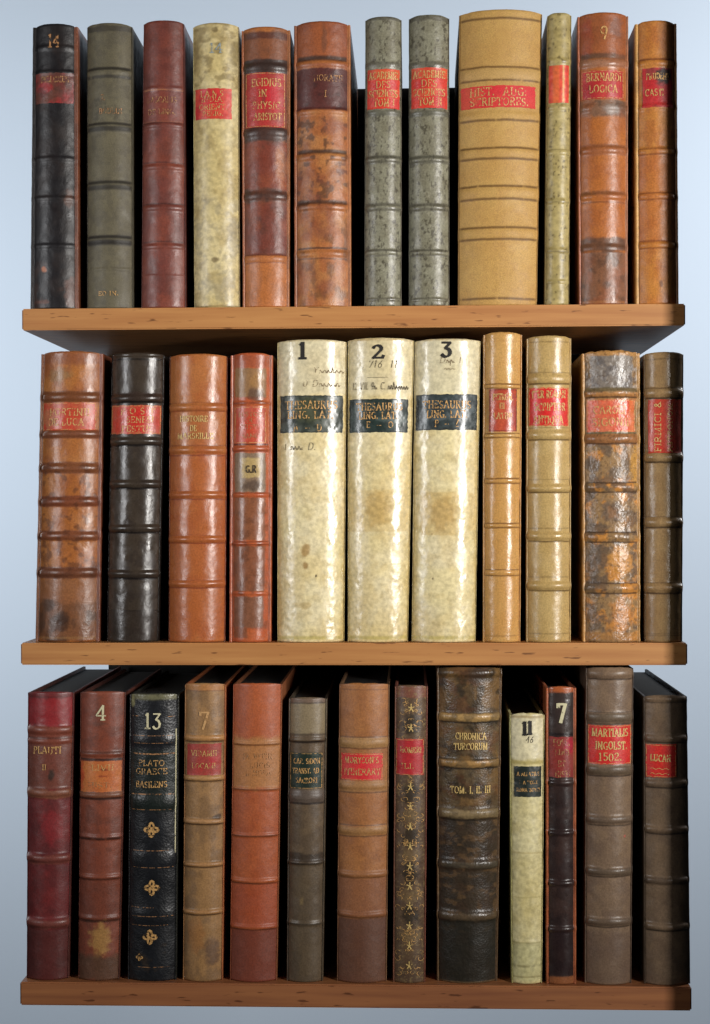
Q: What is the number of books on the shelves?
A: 36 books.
